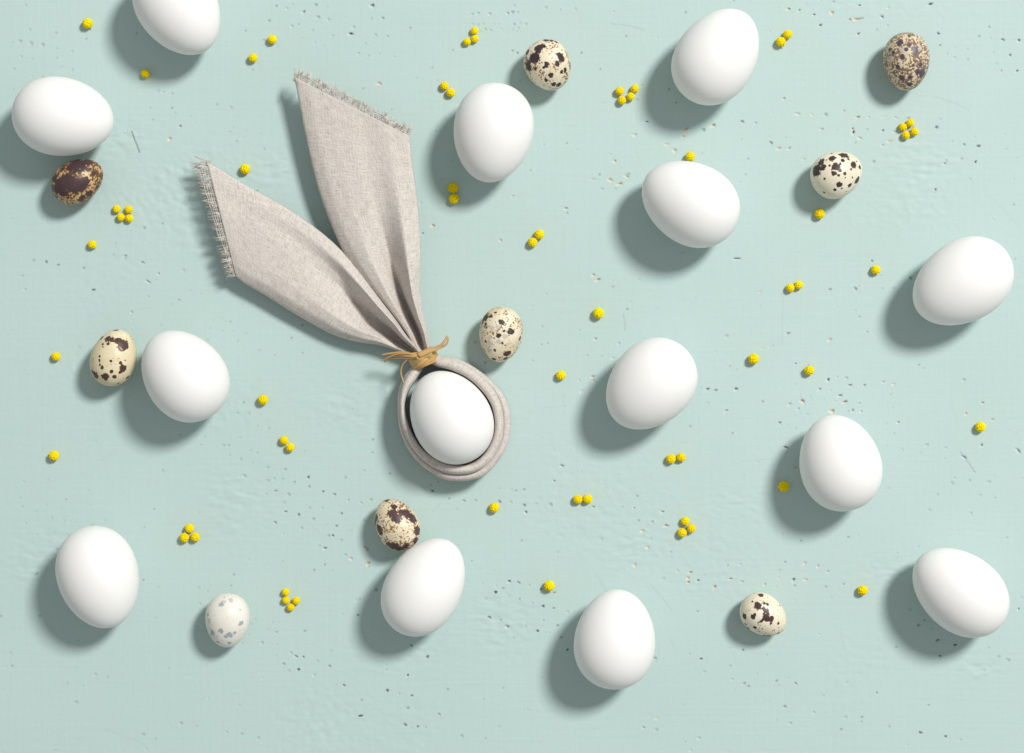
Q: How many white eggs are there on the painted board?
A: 14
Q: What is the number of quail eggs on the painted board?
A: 9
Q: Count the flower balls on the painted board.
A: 62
